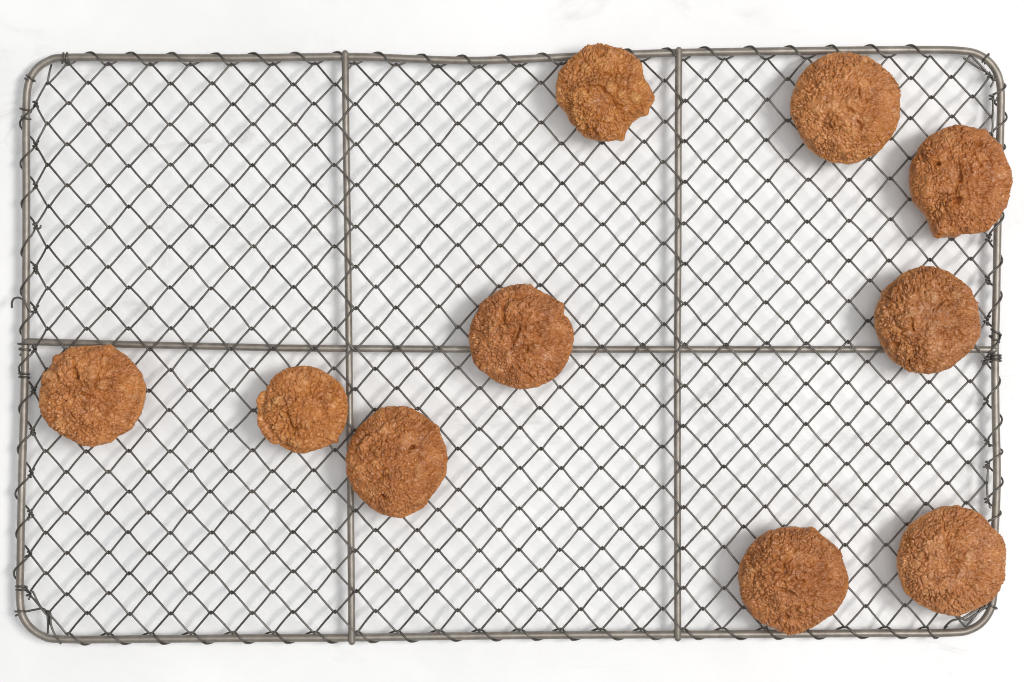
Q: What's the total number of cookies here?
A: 10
